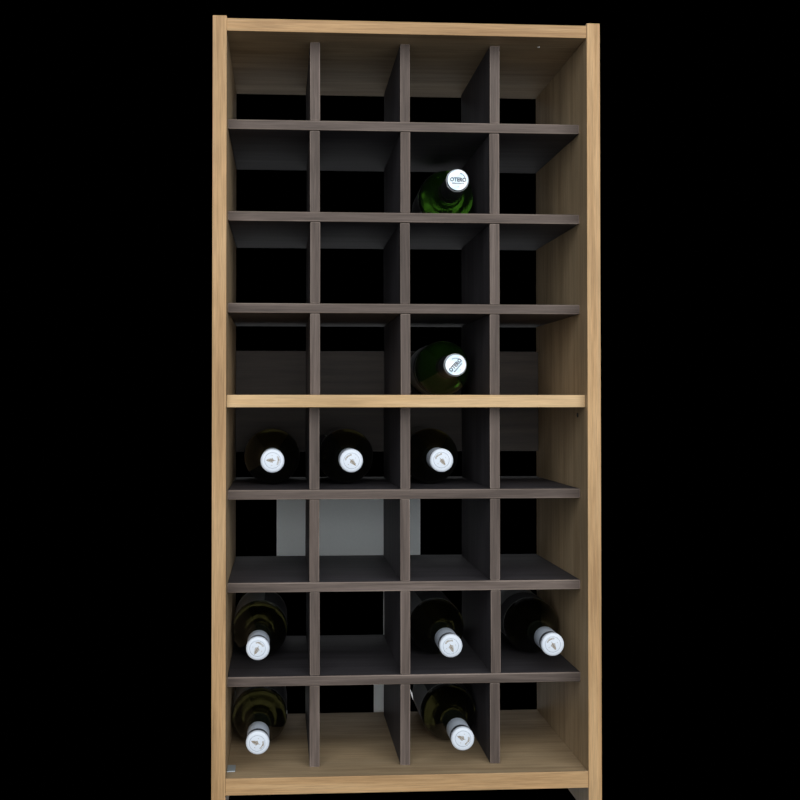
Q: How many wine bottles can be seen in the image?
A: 10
